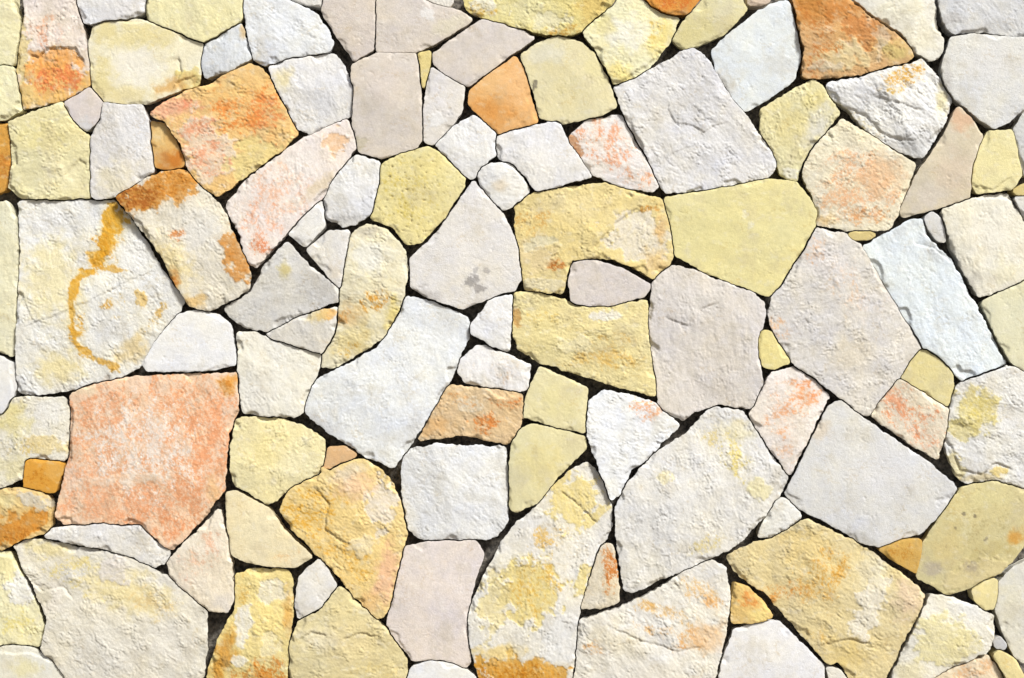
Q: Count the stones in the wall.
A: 123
